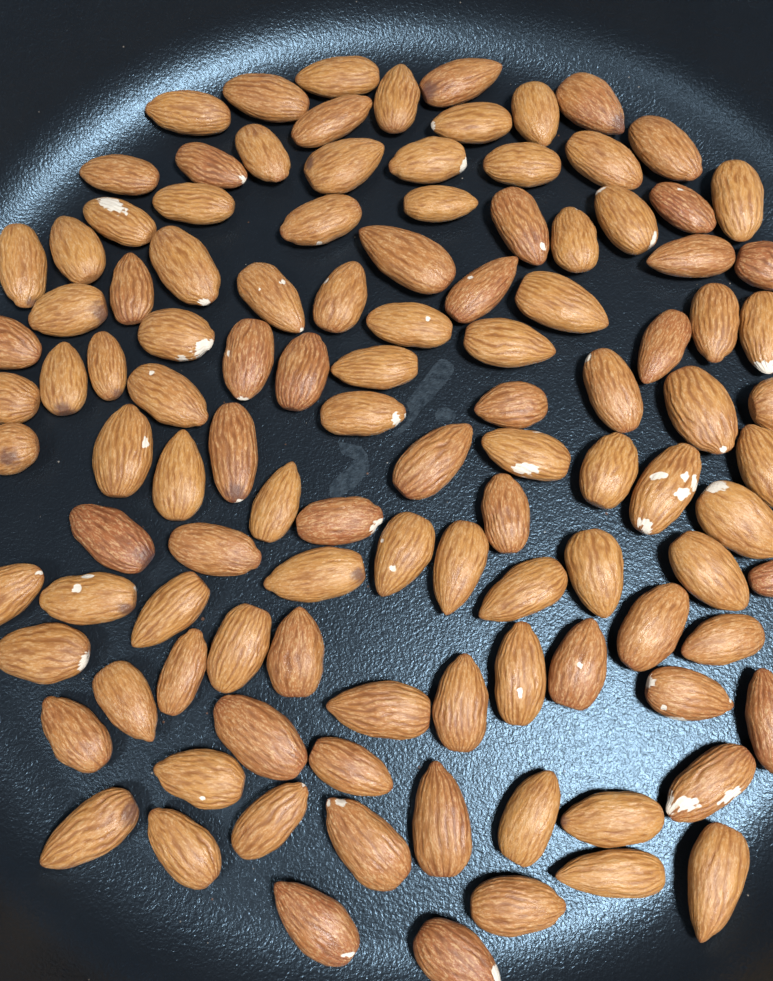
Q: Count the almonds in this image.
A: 112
